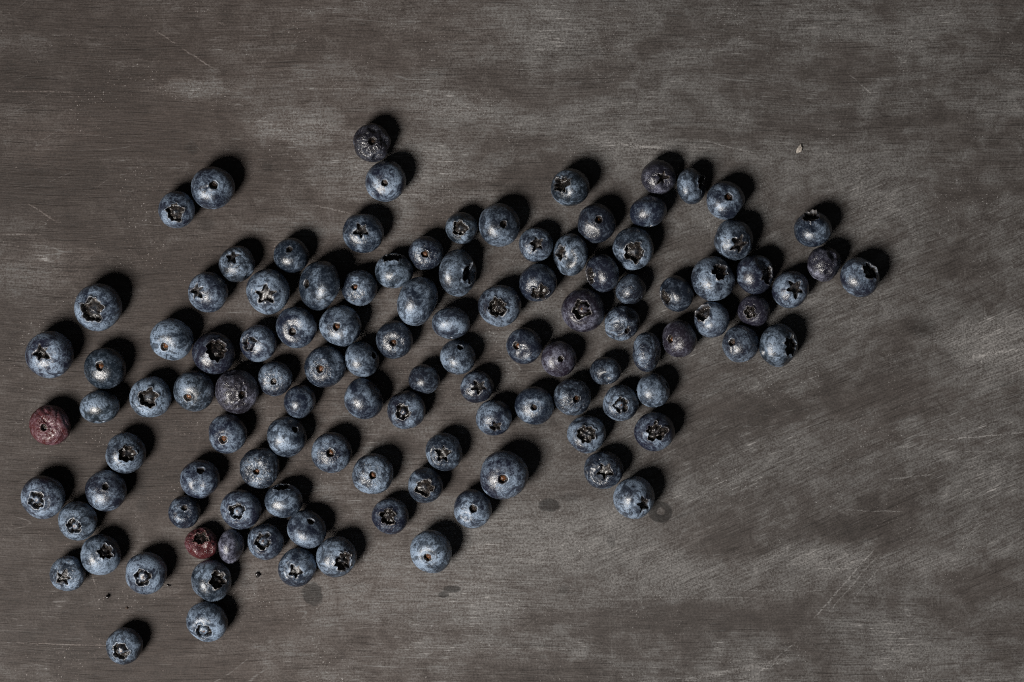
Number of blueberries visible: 113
